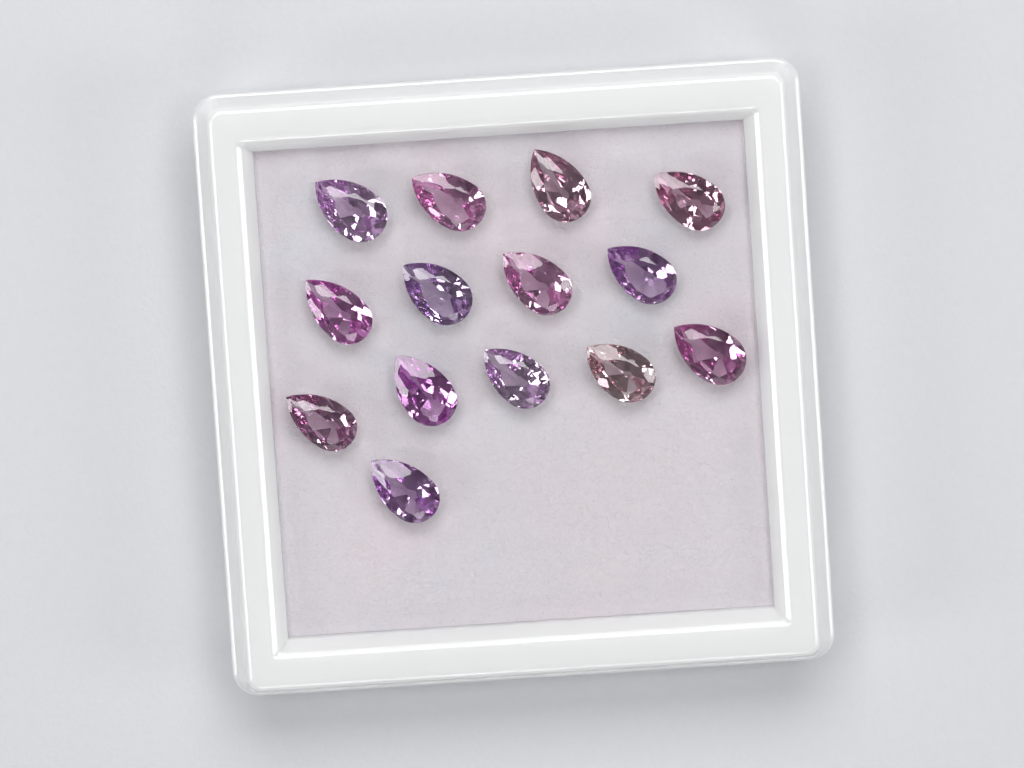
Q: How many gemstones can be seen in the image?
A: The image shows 14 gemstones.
